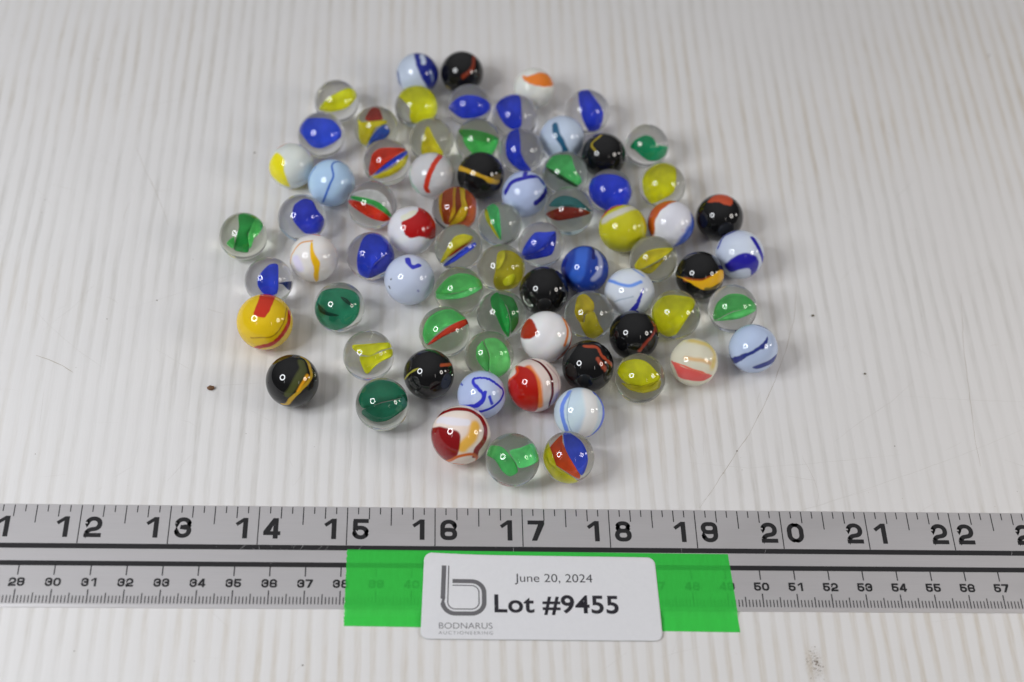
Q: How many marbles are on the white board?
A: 73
